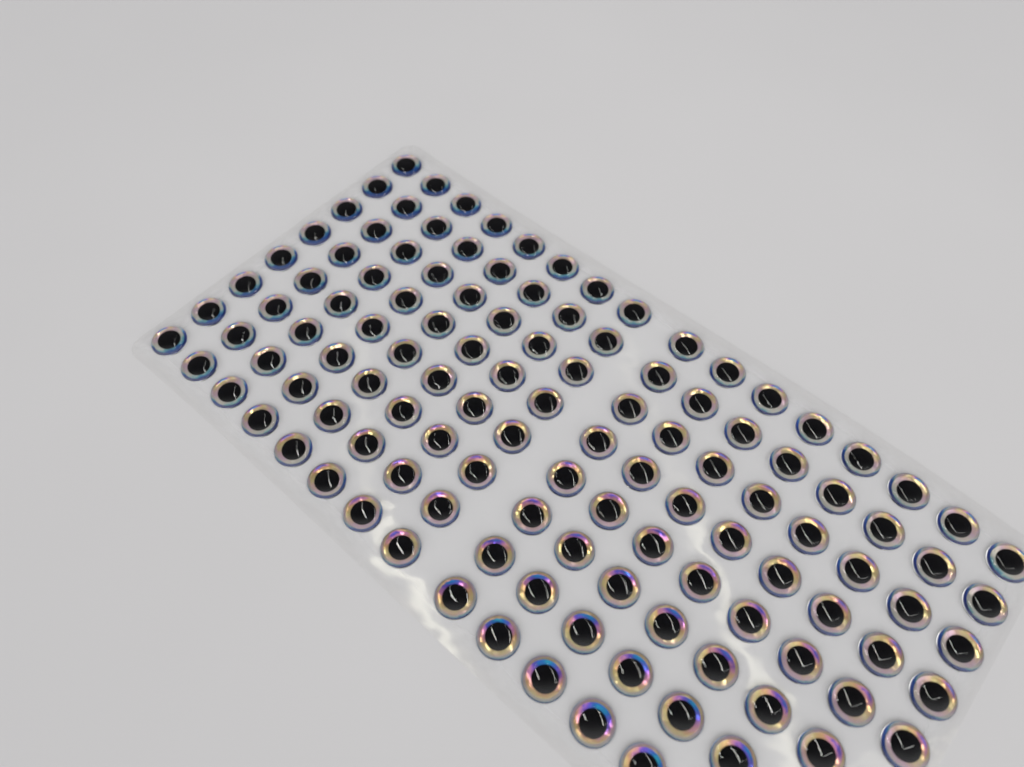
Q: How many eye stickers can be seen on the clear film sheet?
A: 122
